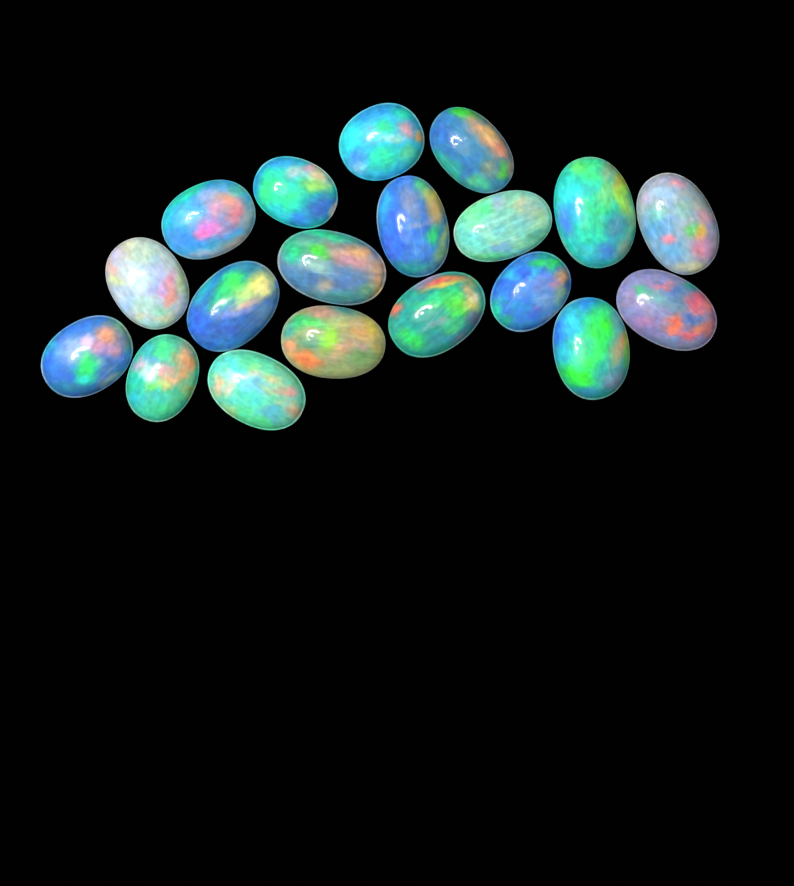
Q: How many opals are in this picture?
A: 19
